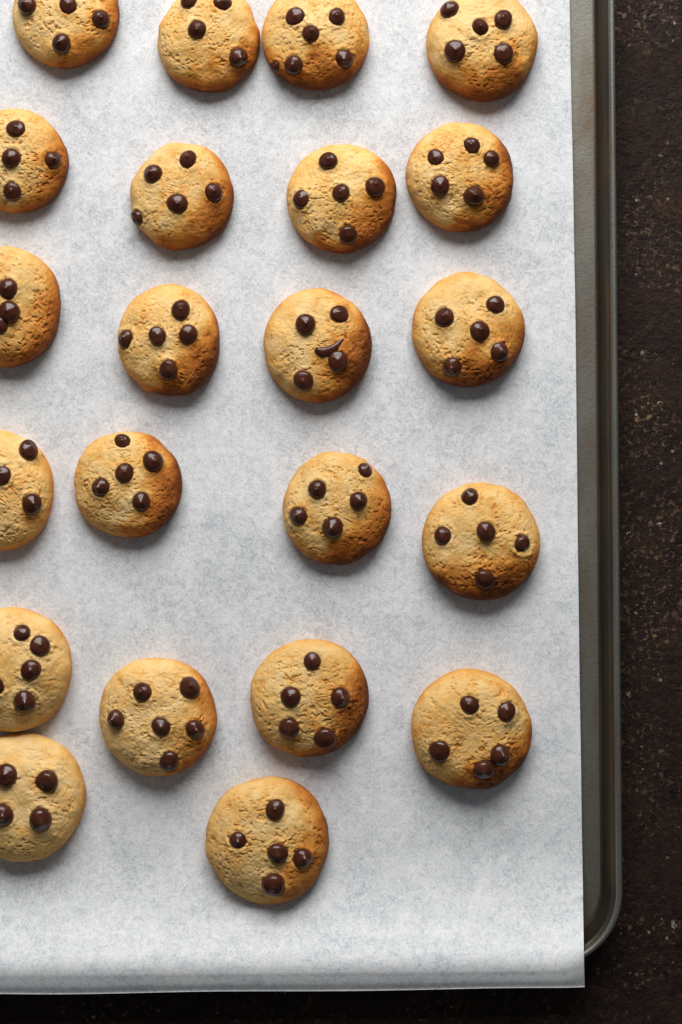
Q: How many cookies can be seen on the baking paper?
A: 22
